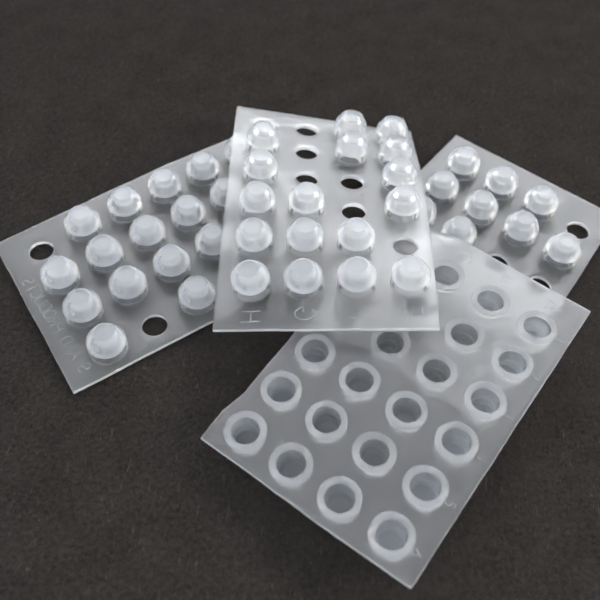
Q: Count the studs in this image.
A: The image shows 42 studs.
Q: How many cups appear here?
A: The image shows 22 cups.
